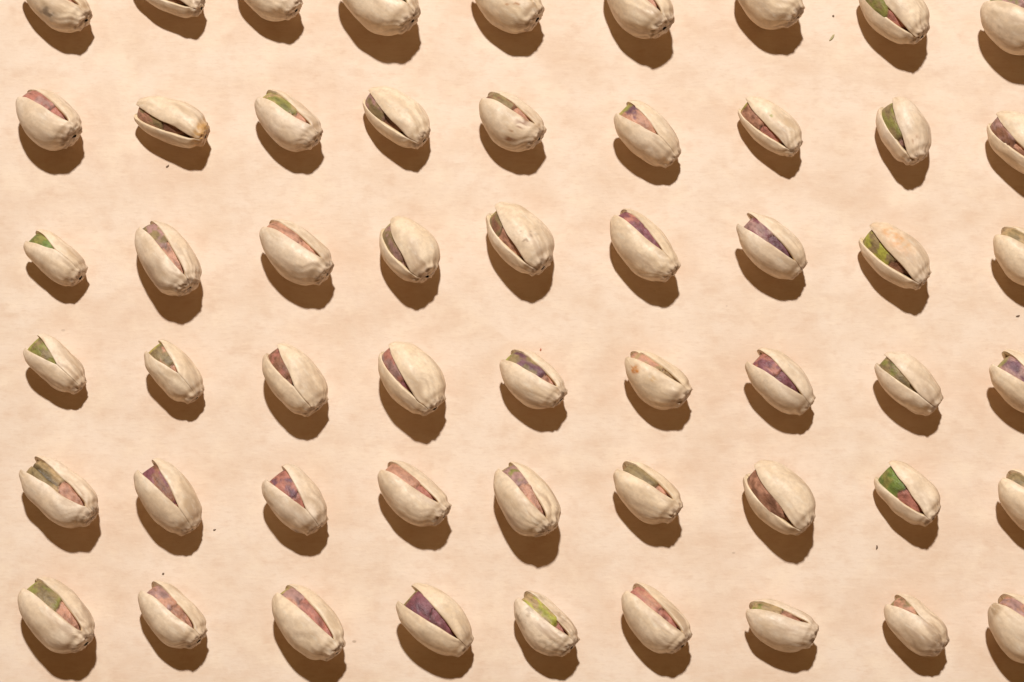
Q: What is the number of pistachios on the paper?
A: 54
